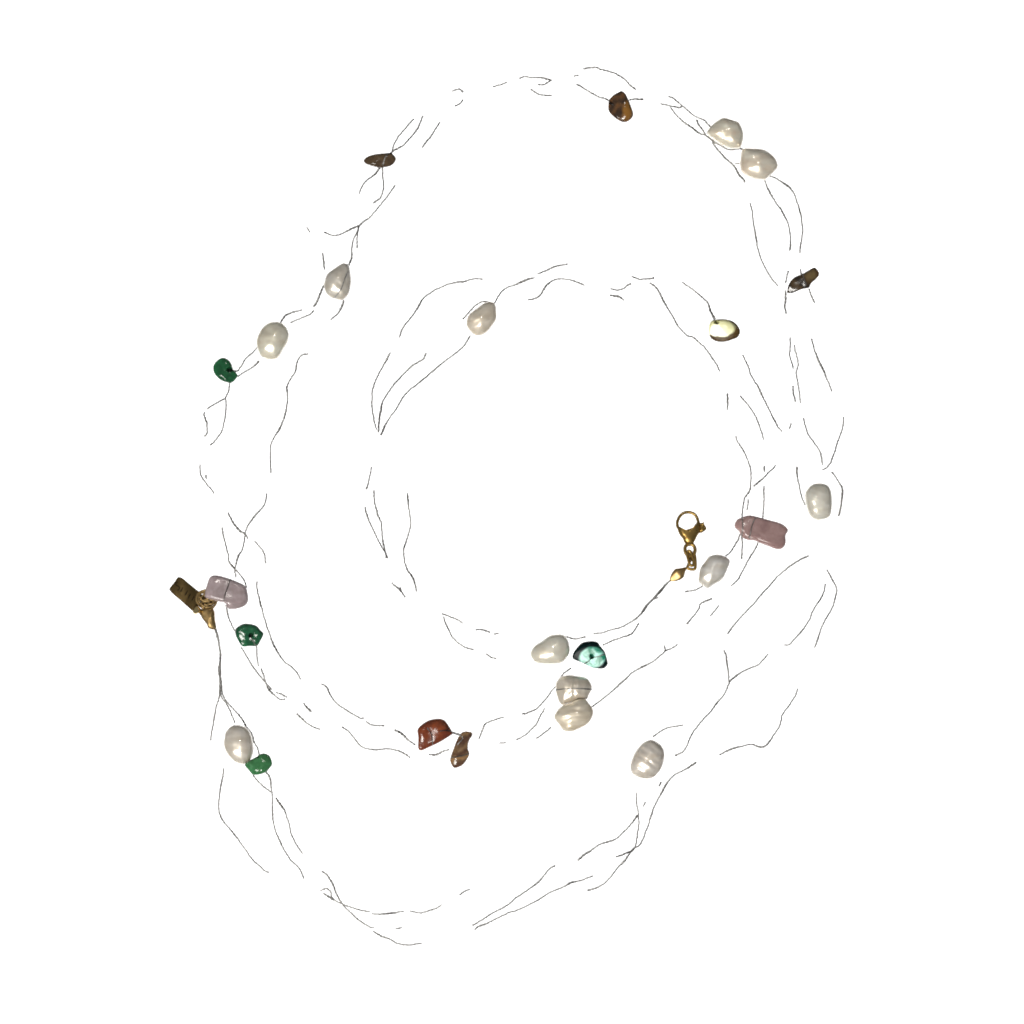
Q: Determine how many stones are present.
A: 12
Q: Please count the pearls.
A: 12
